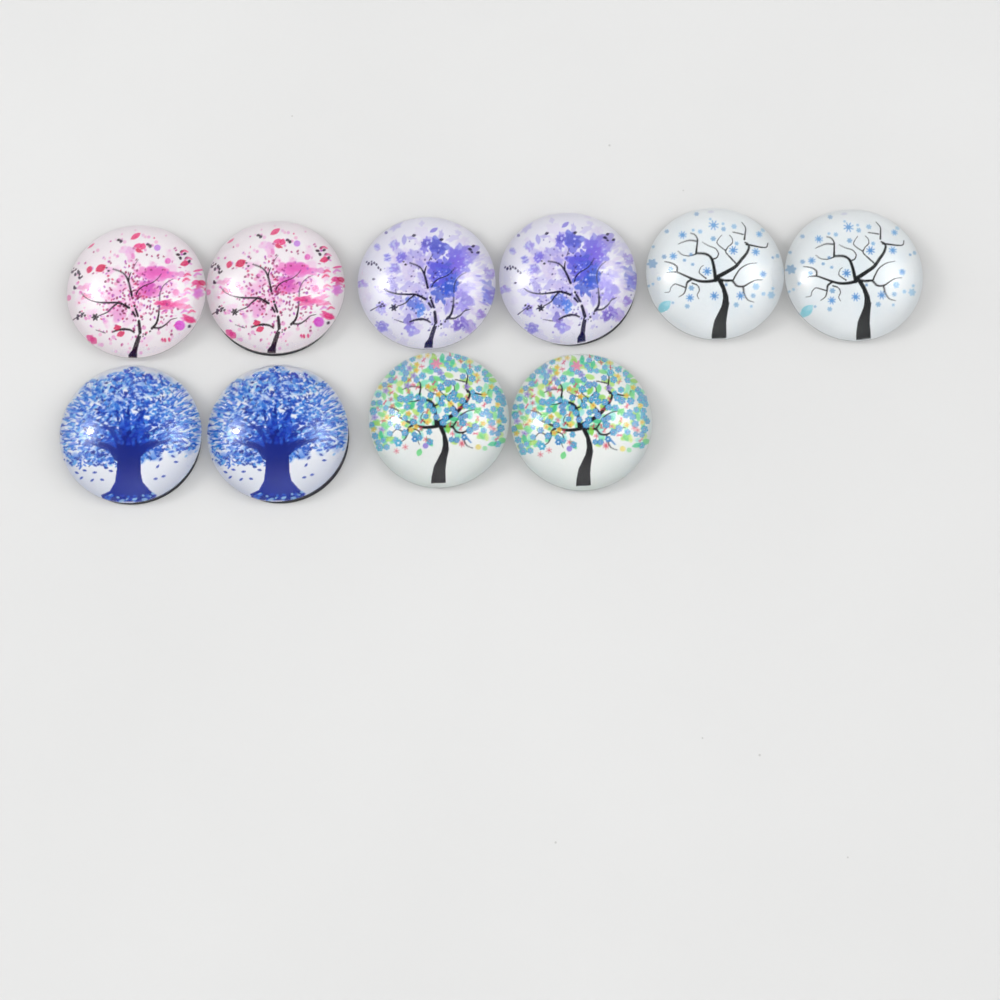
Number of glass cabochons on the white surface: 10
